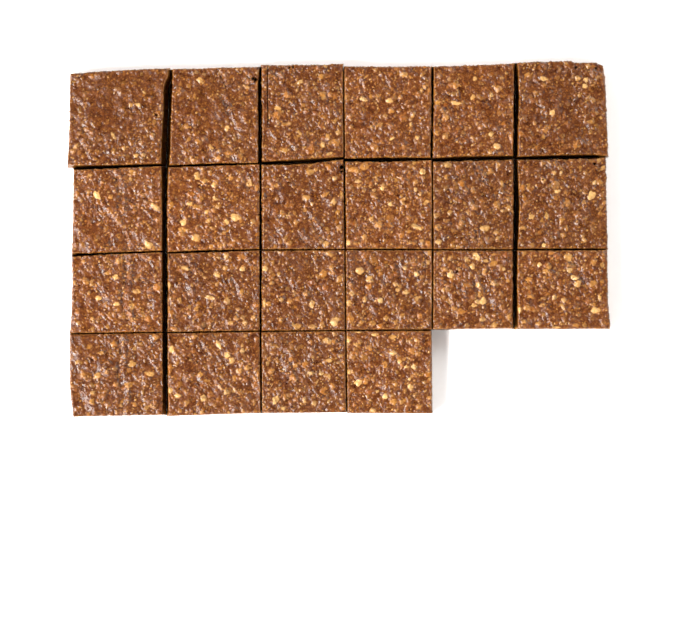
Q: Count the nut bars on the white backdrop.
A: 22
